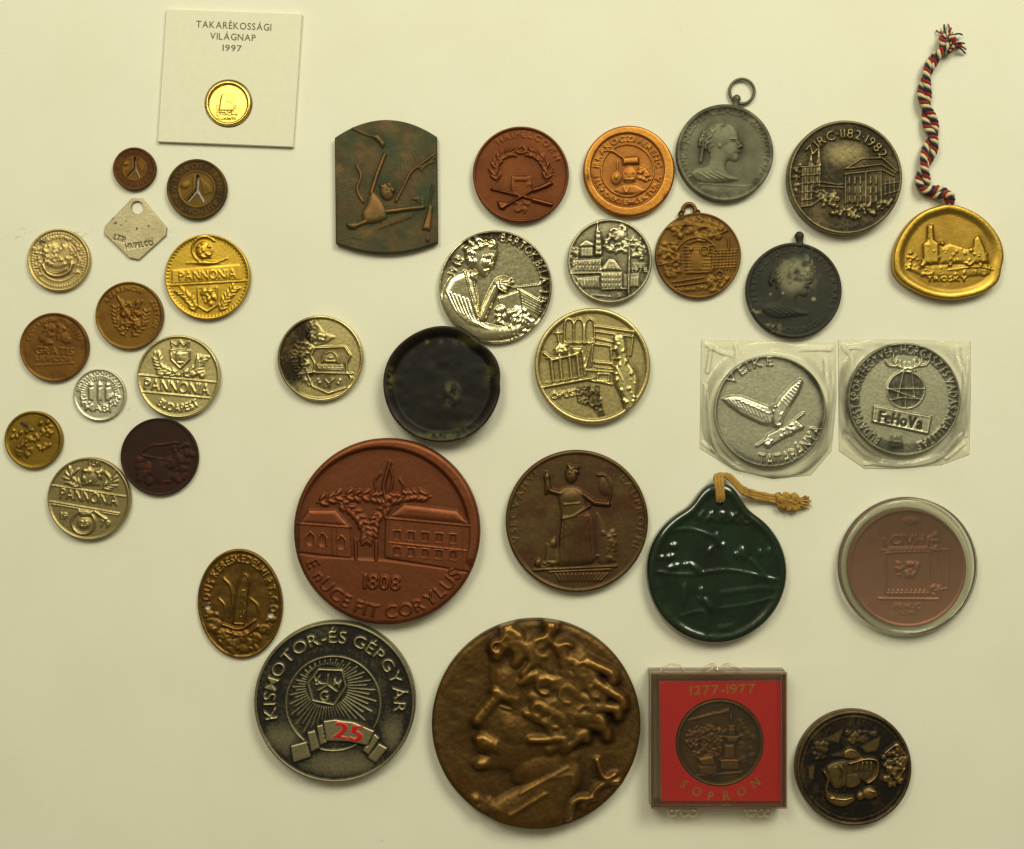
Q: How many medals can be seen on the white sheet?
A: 36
